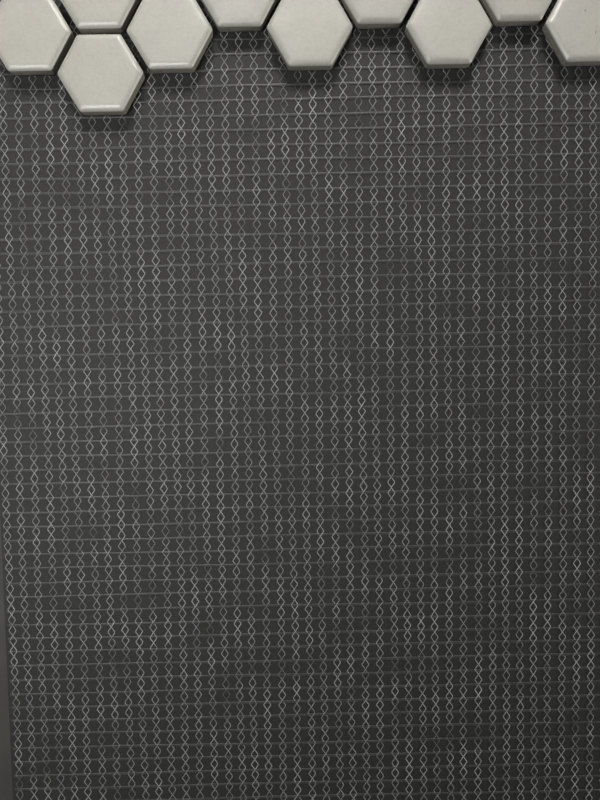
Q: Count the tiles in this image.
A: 10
